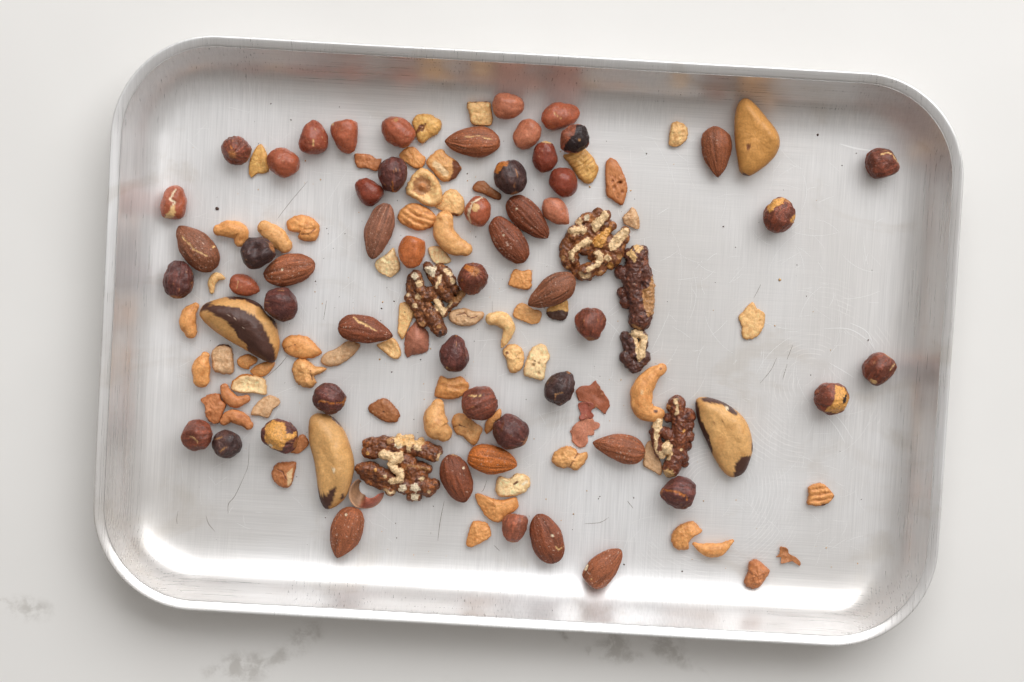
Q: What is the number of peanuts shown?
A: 15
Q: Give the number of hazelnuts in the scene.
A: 23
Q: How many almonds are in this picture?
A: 15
